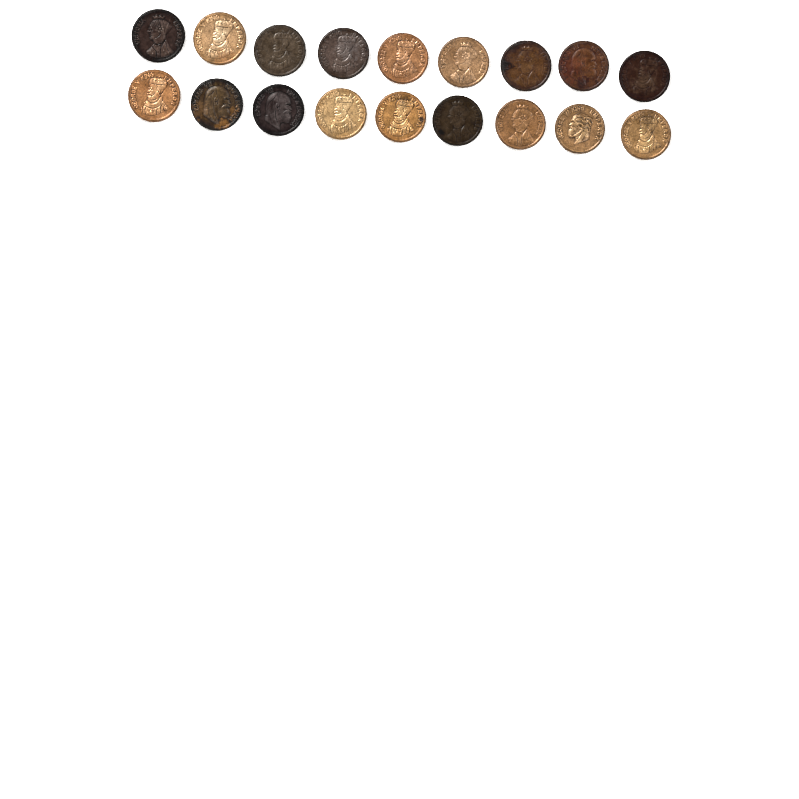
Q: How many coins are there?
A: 18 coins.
